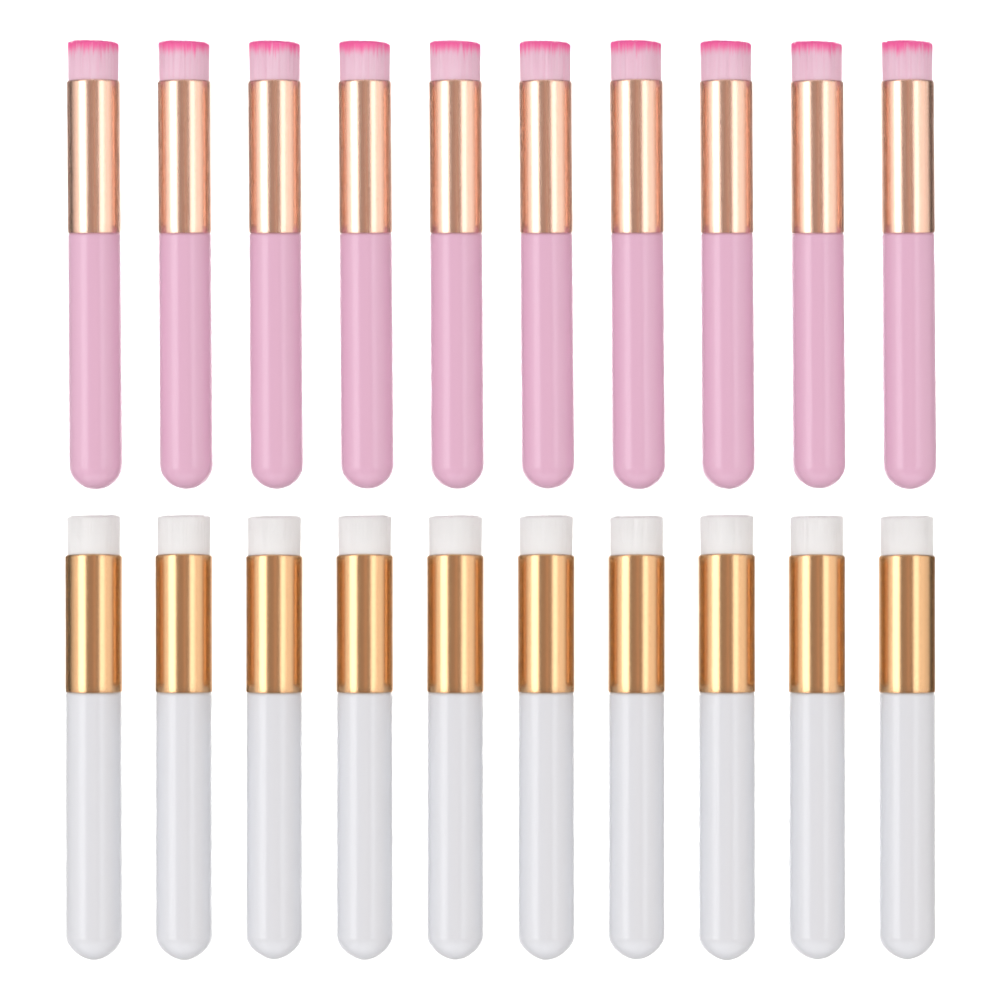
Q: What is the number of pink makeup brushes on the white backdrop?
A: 10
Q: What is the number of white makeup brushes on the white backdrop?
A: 10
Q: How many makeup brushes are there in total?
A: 20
